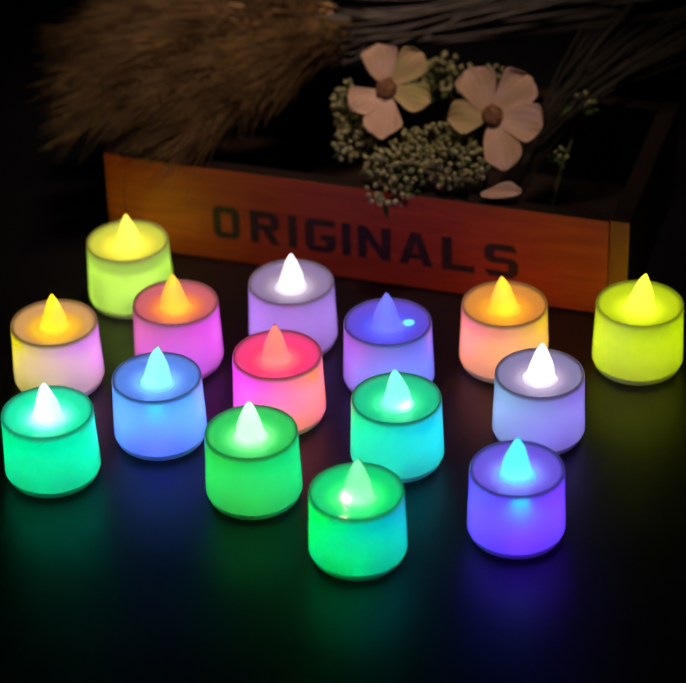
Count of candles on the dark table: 15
